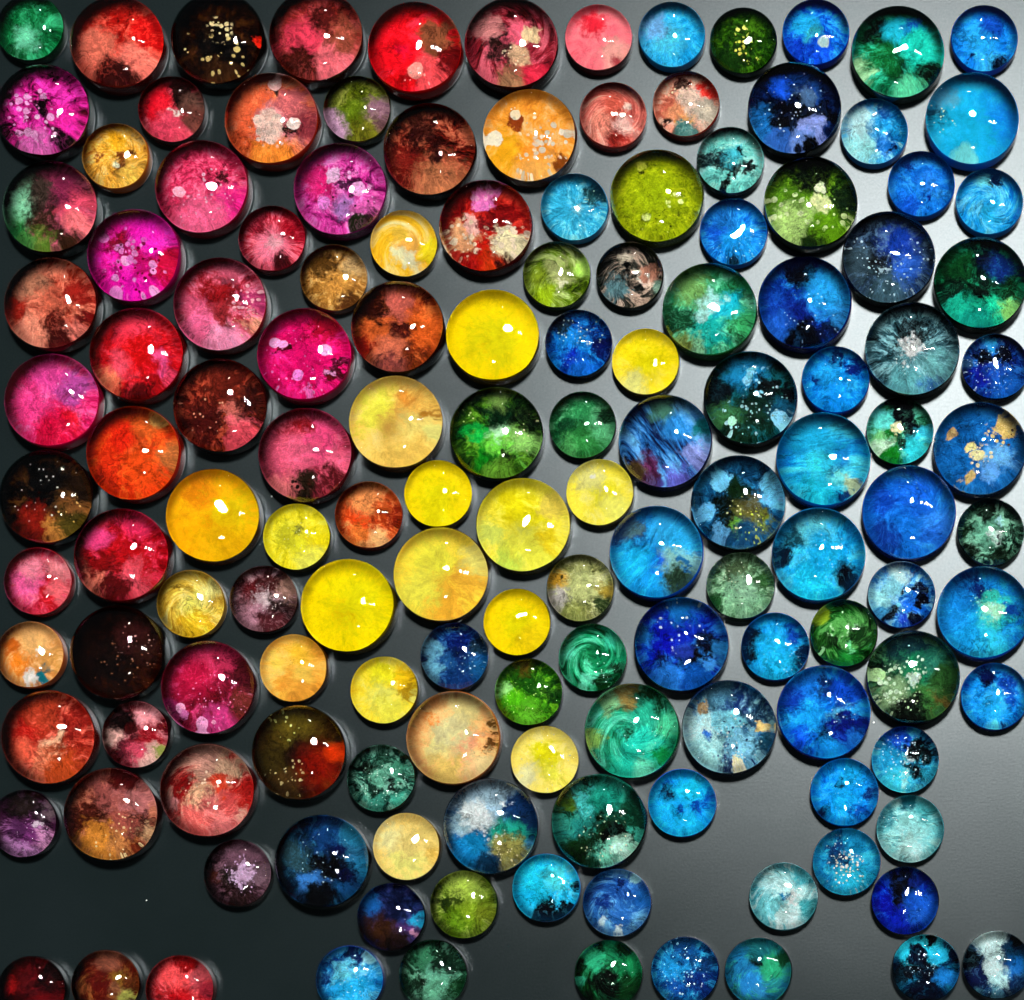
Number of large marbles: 66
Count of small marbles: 76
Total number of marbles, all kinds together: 142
